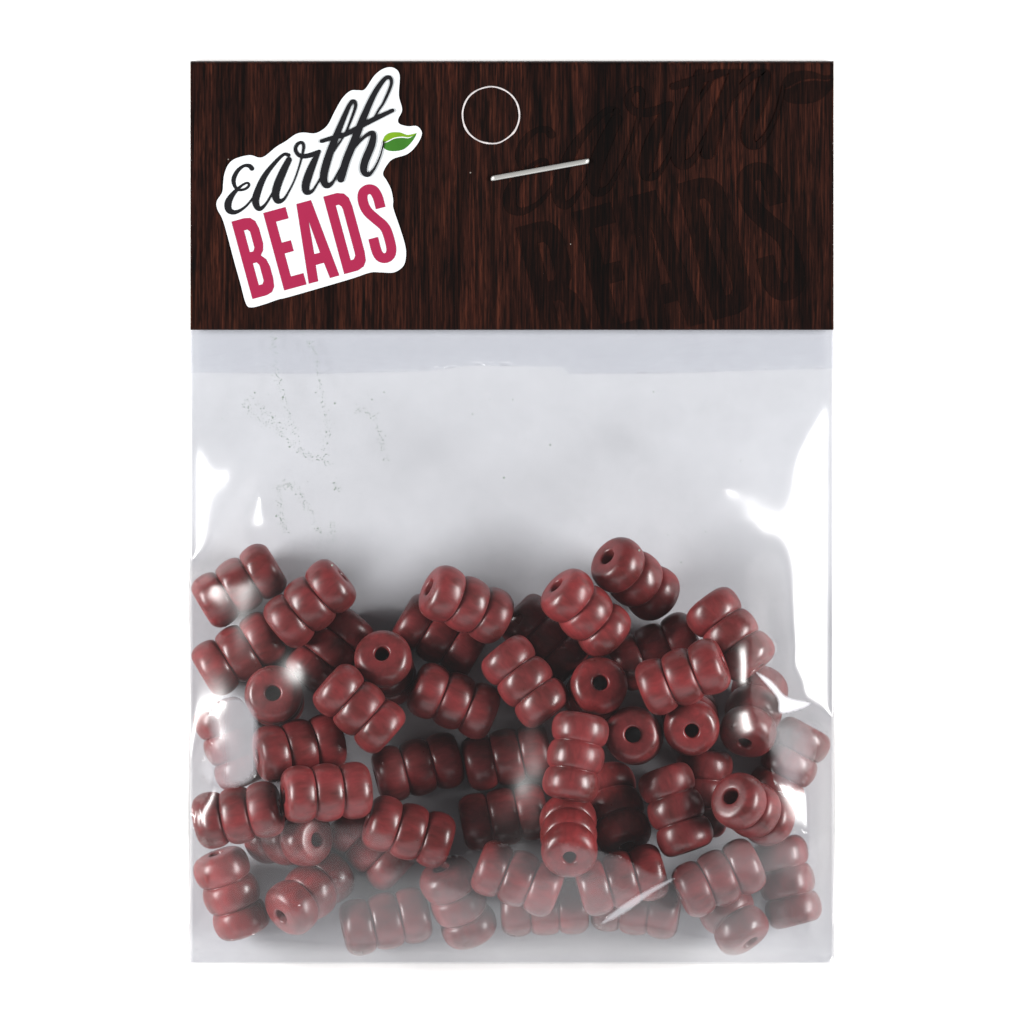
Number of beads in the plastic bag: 49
